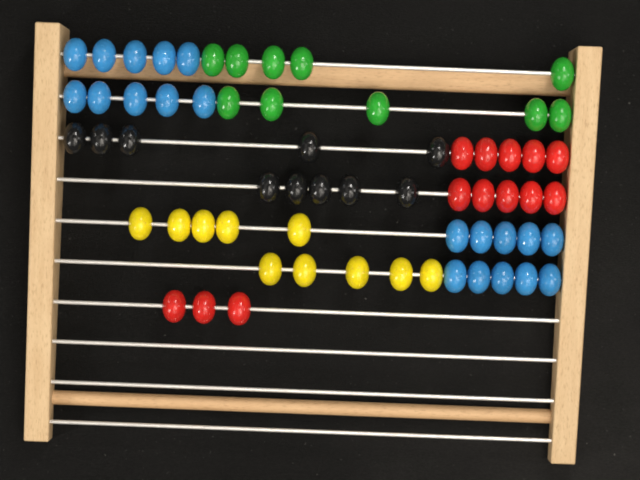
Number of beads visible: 63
